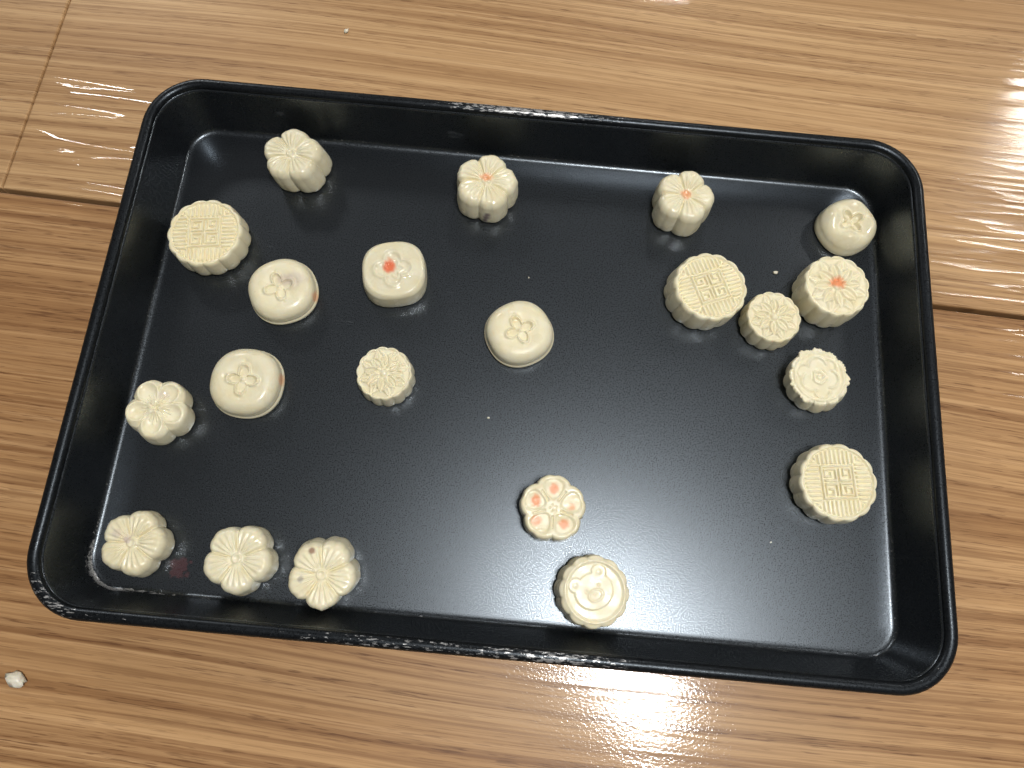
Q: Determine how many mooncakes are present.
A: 21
